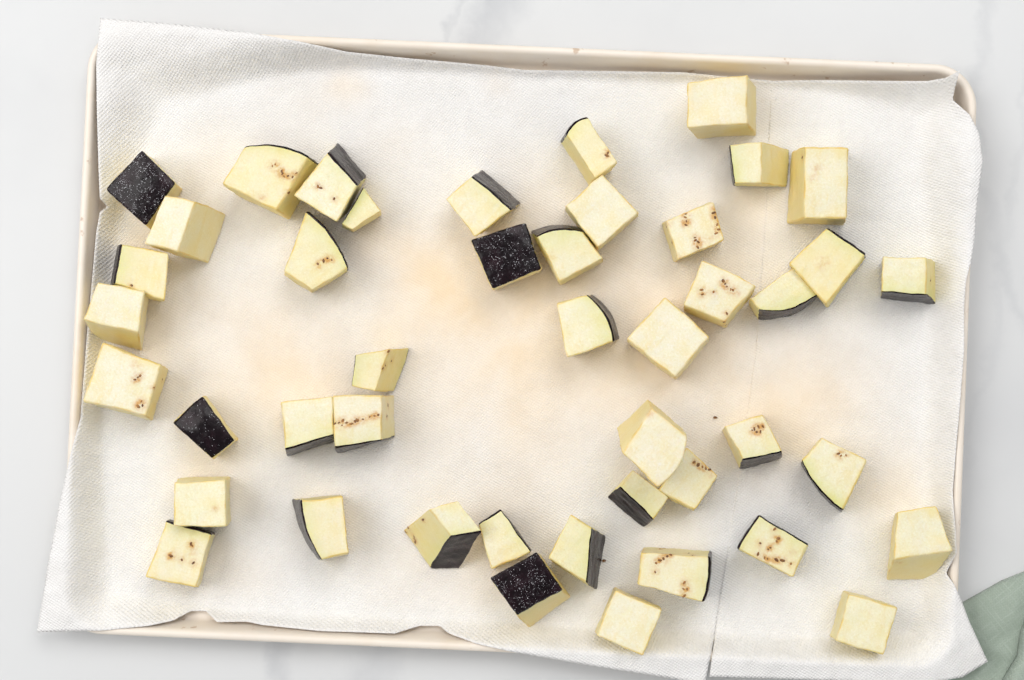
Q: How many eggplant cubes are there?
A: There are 45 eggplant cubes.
